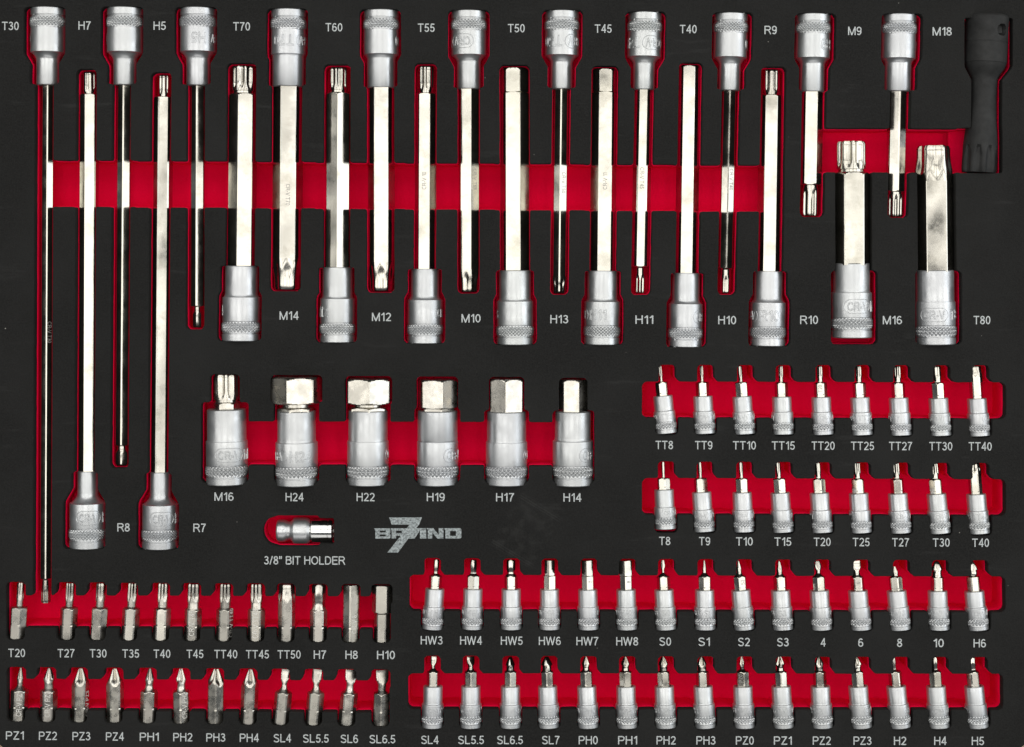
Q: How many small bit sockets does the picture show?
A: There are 48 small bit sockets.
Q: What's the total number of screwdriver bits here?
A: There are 24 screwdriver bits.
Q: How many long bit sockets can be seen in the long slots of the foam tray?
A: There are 23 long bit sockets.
